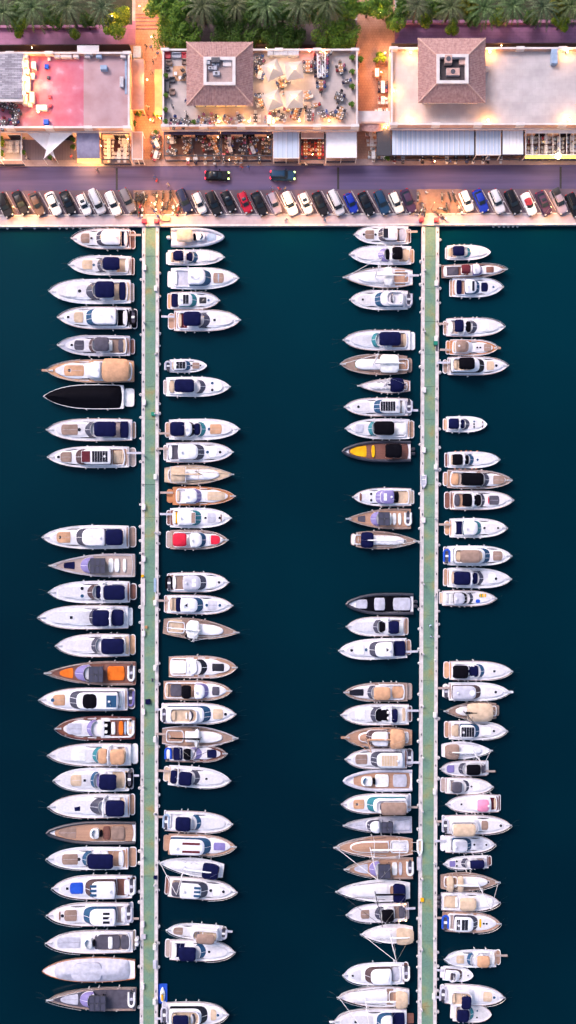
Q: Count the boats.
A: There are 120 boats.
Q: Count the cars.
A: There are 35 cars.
